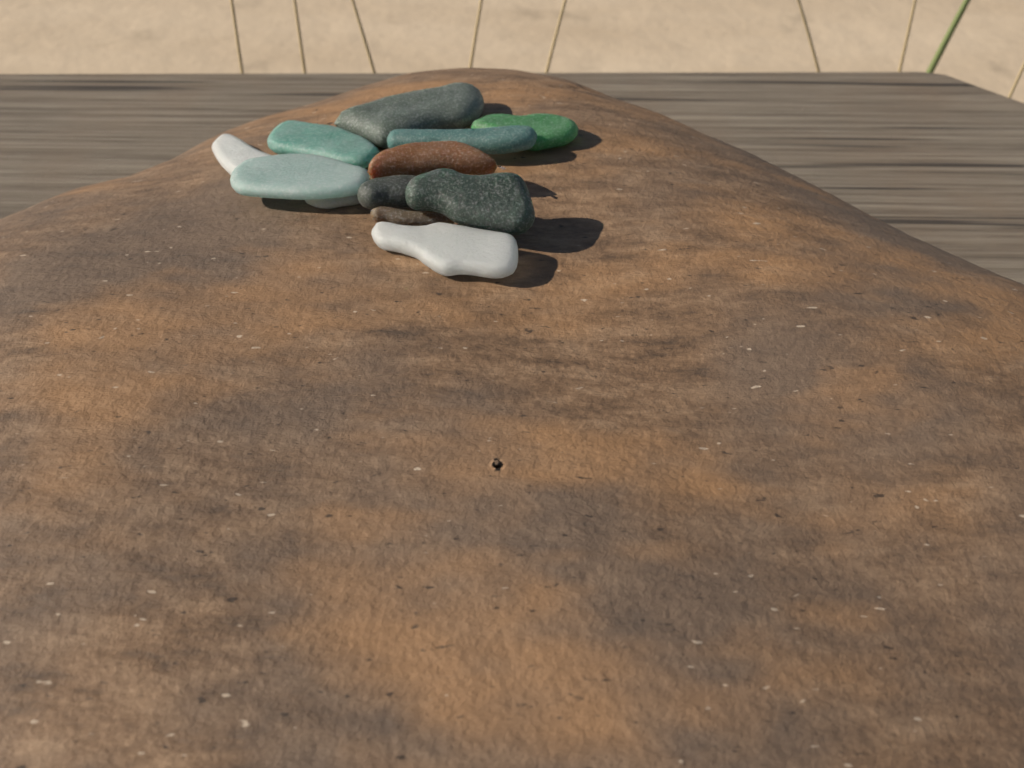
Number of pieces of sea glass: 12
